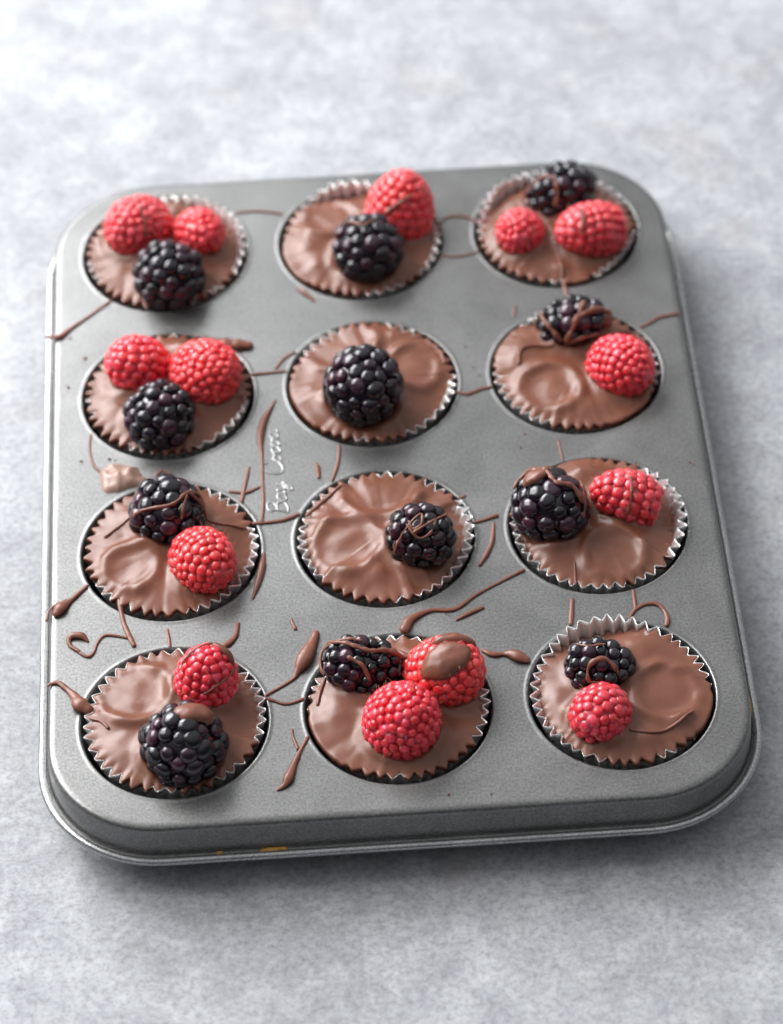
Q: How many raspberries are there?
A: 14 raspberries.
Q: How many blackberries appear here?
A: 12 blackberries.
